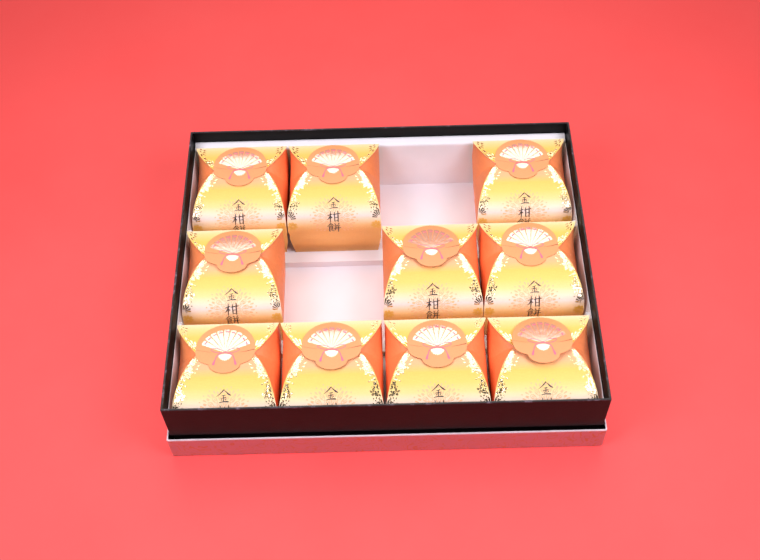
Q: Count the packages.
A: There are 10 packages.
